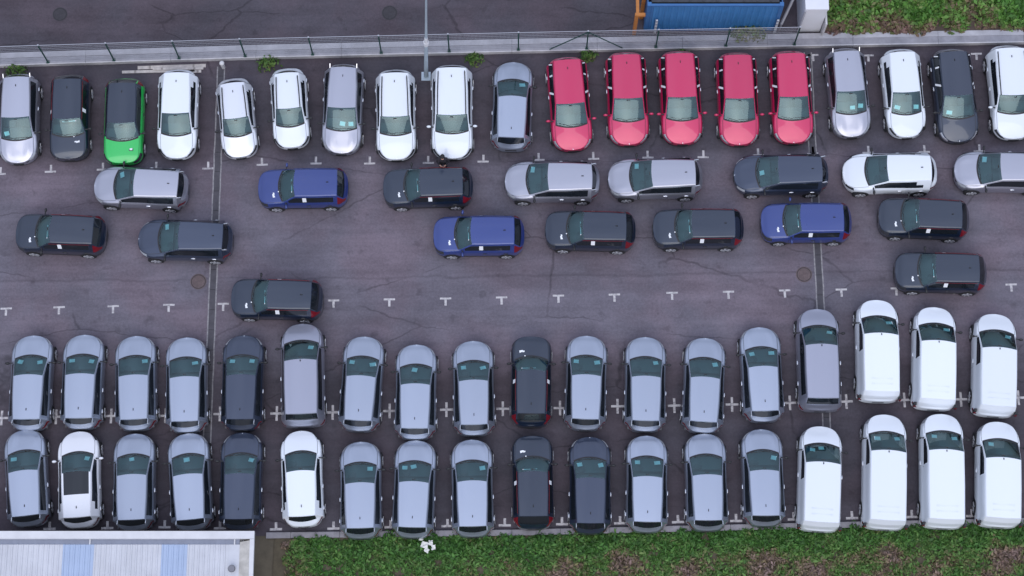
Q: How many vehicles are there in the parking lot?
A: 72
